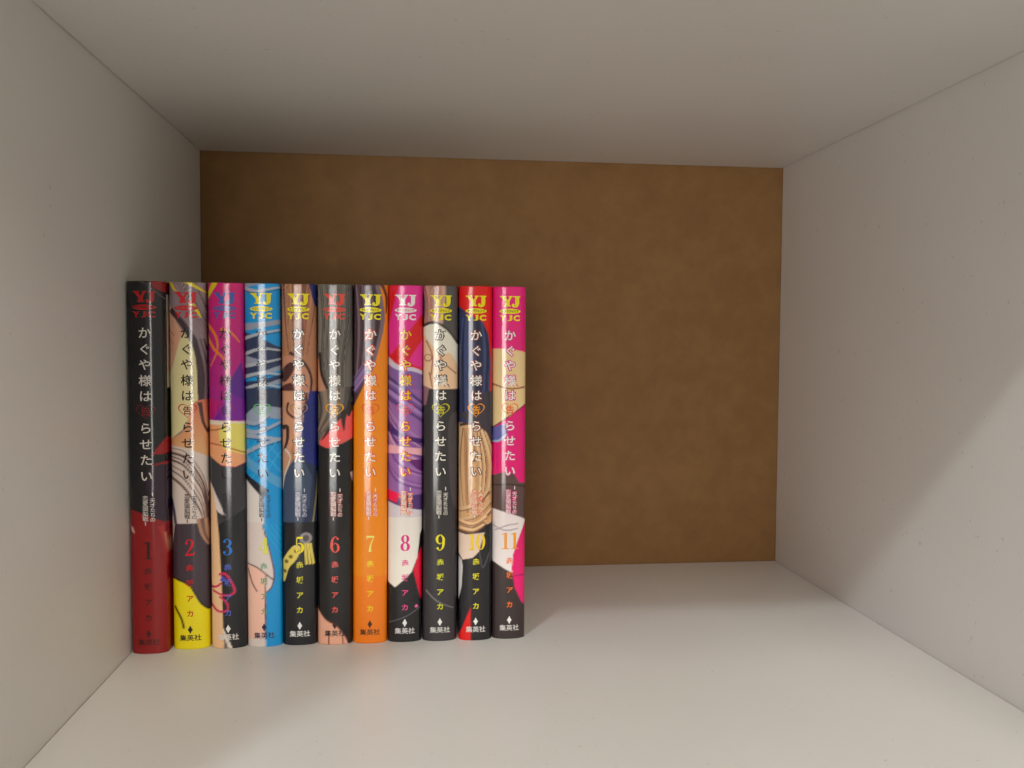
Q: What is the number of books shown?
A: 11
